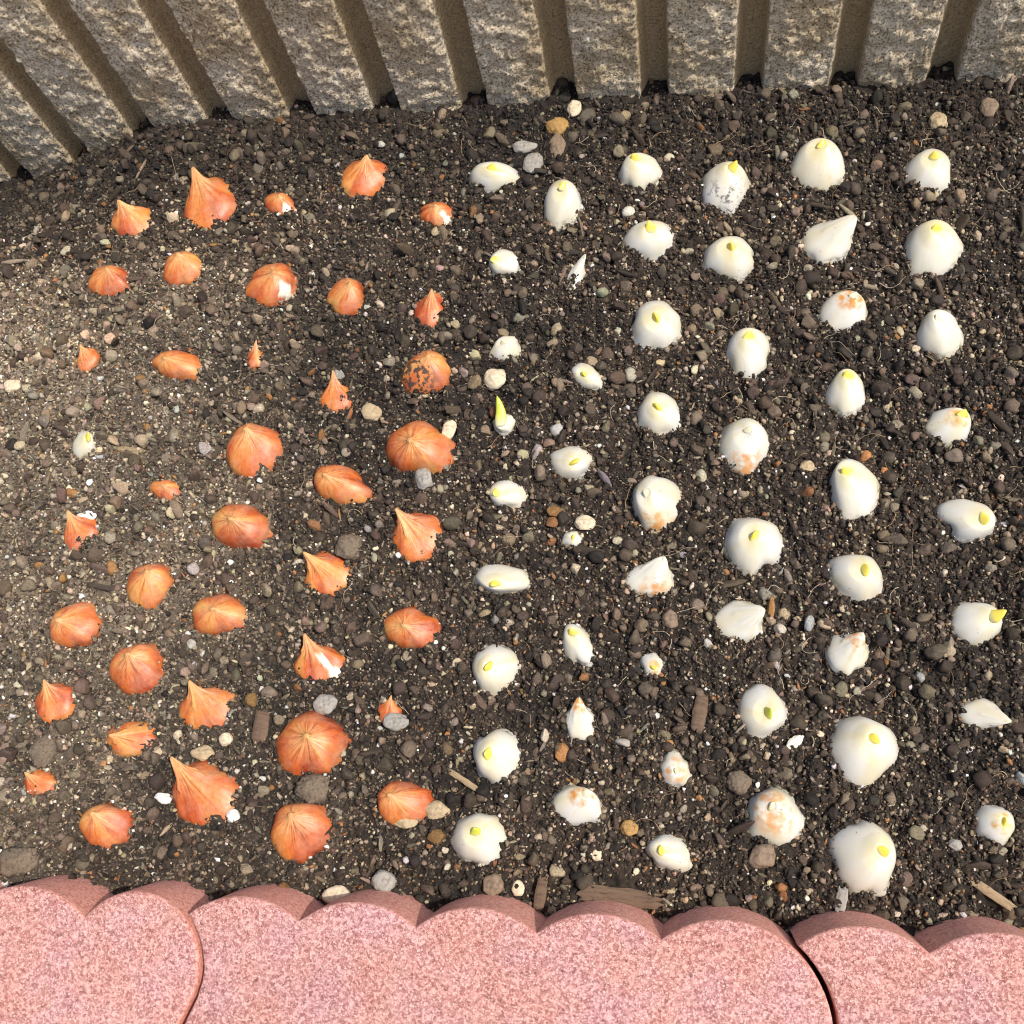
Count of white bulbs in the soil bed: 52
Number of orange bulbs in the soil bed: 39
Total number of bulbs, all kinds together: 91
